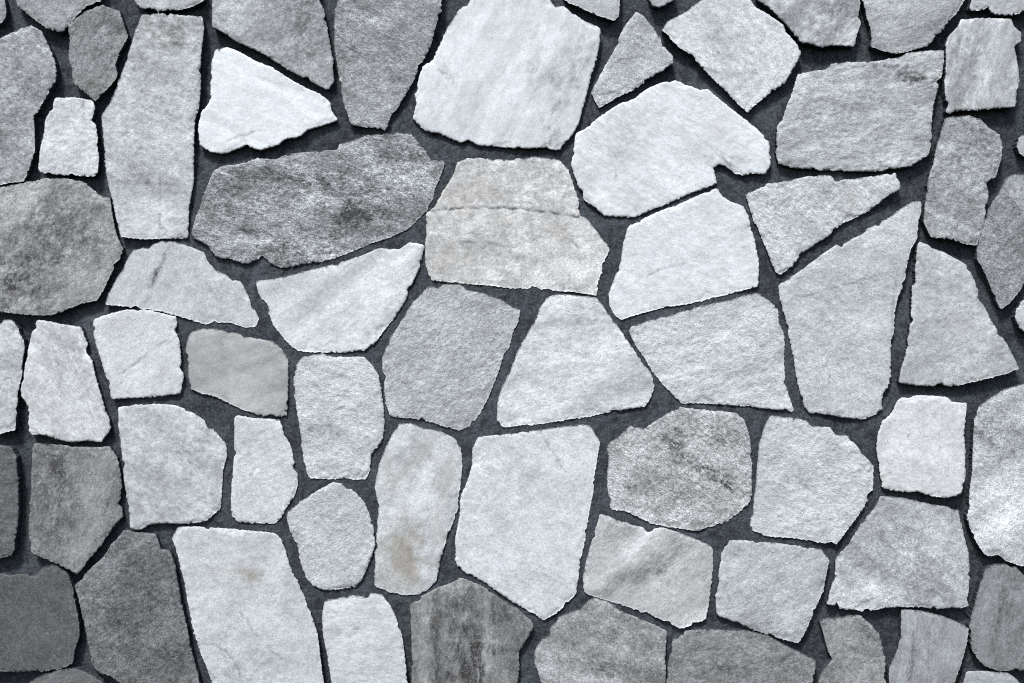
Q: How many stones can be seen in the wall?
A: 68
